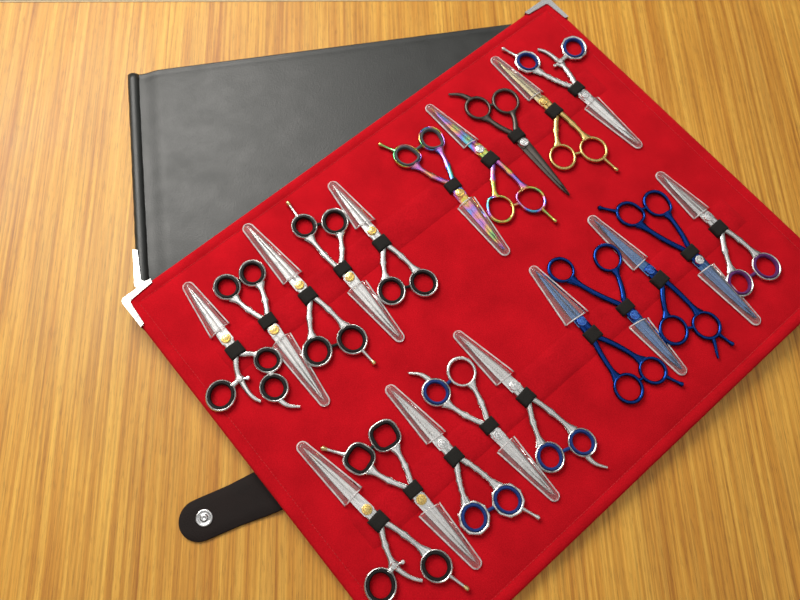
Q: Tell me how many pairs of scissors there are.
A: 20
